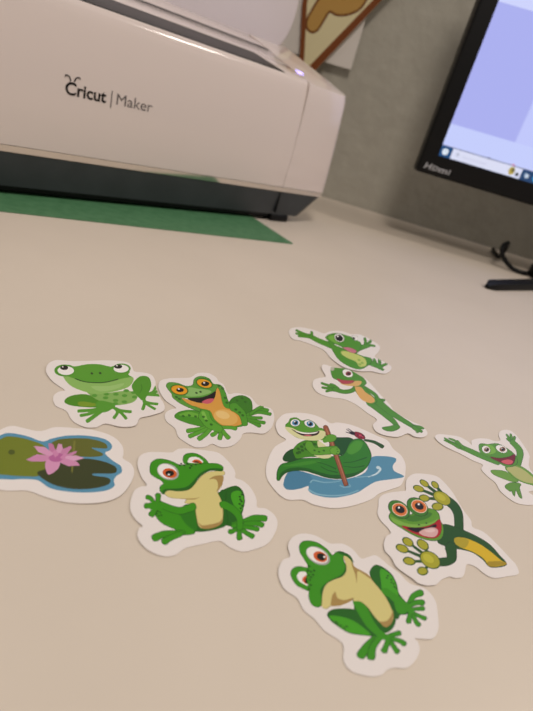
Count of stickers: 10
